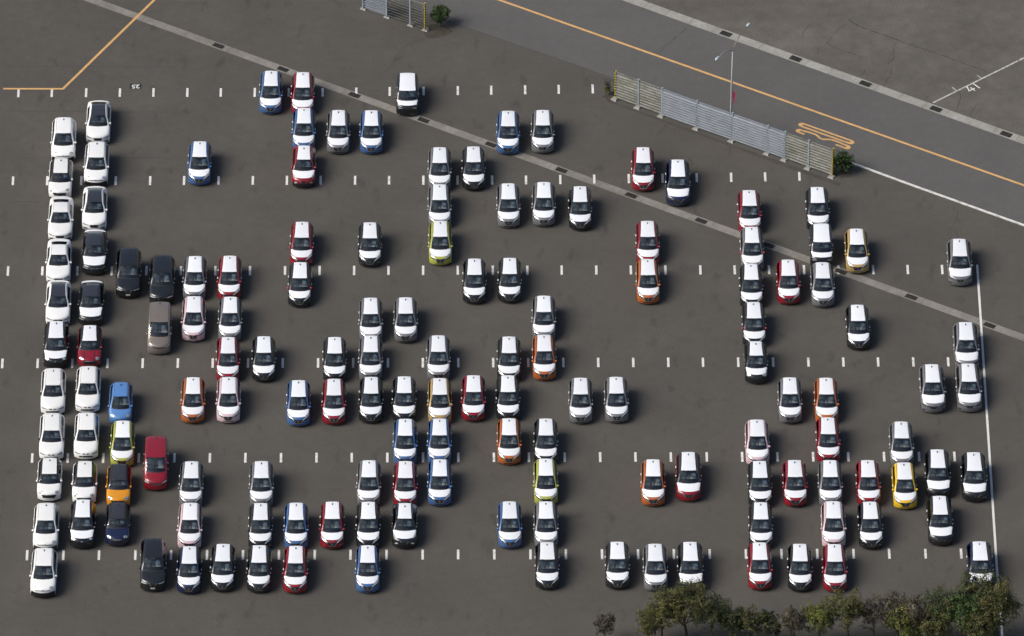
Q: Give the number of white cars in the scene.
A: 16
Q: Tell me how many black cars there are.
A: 42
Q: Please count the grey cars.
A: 29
